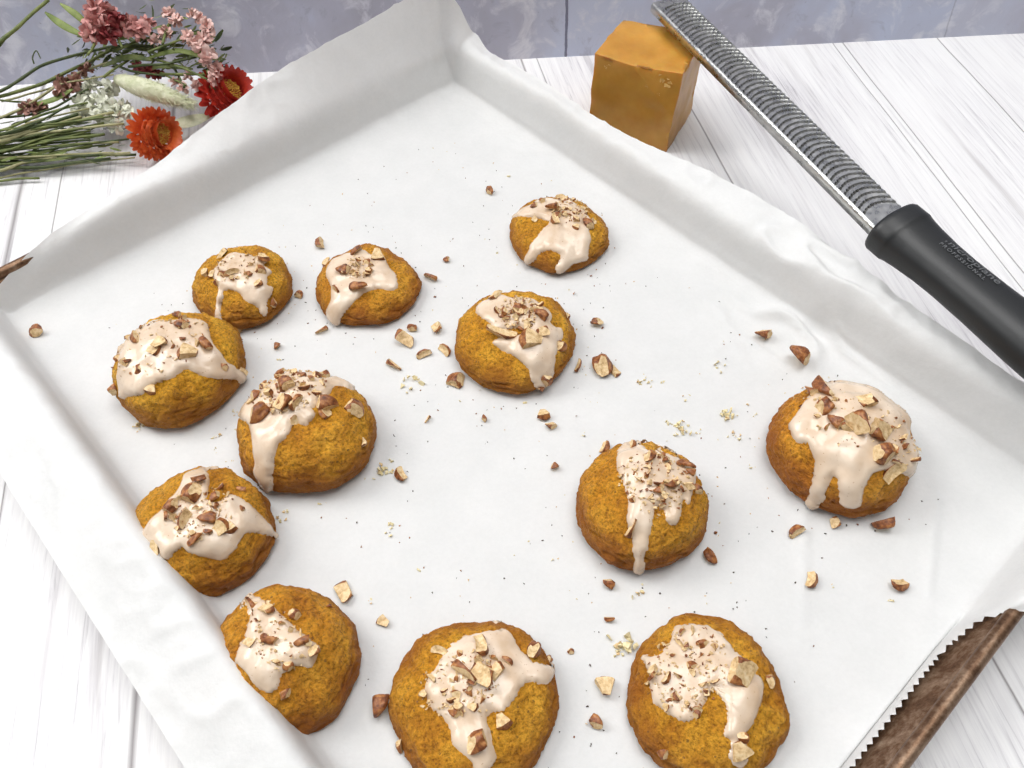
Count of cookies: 12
